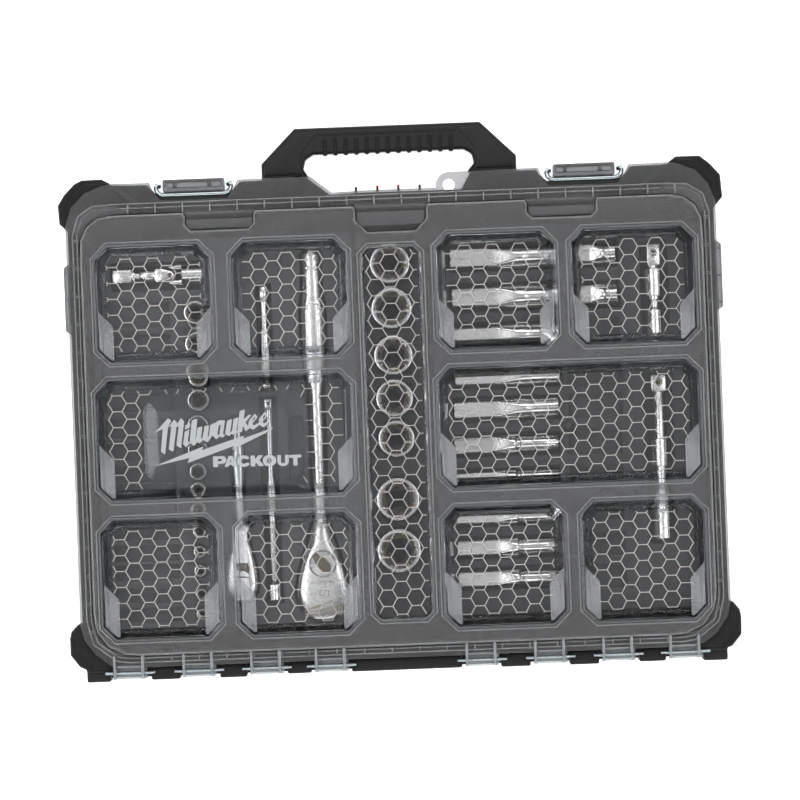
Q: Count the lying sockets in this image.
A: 12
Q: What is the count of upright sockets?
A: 21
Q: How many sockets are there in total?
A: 33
